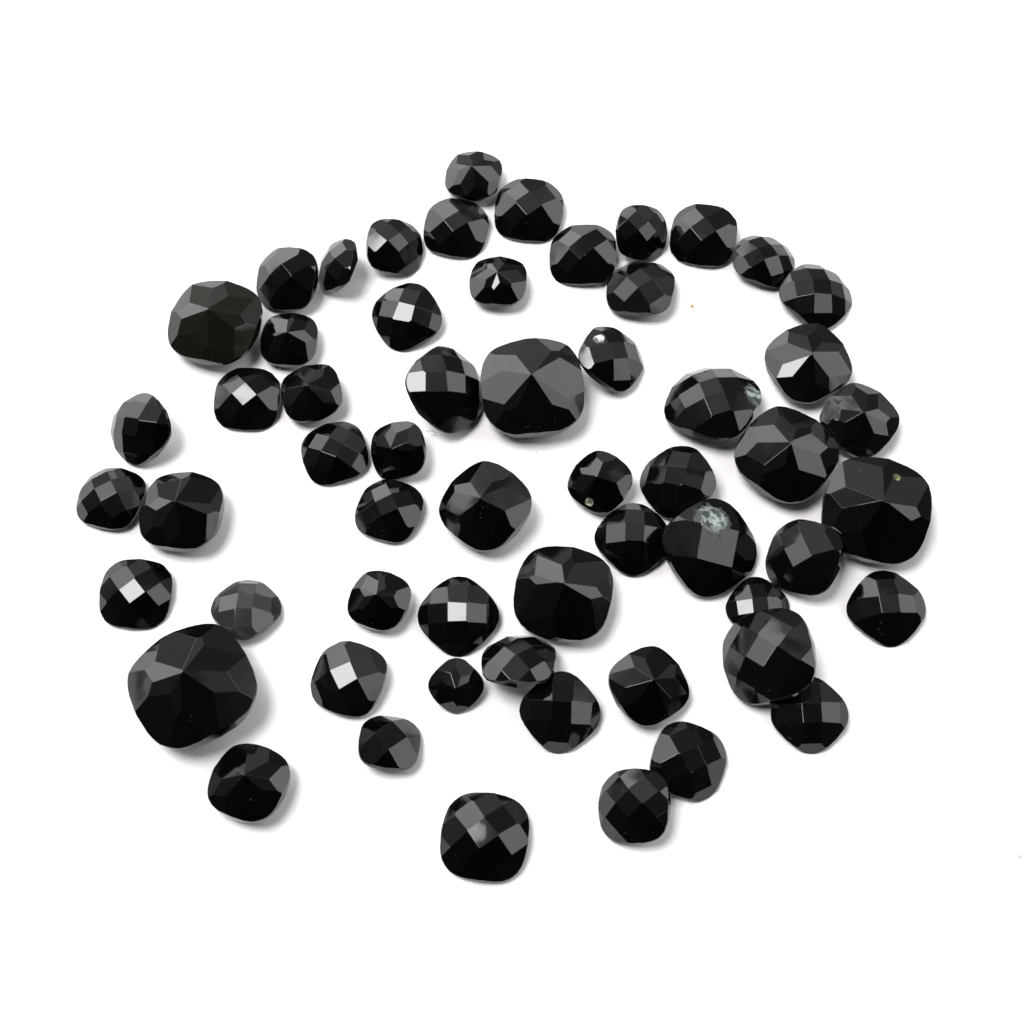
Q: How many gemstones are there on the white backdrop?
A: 58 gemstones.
